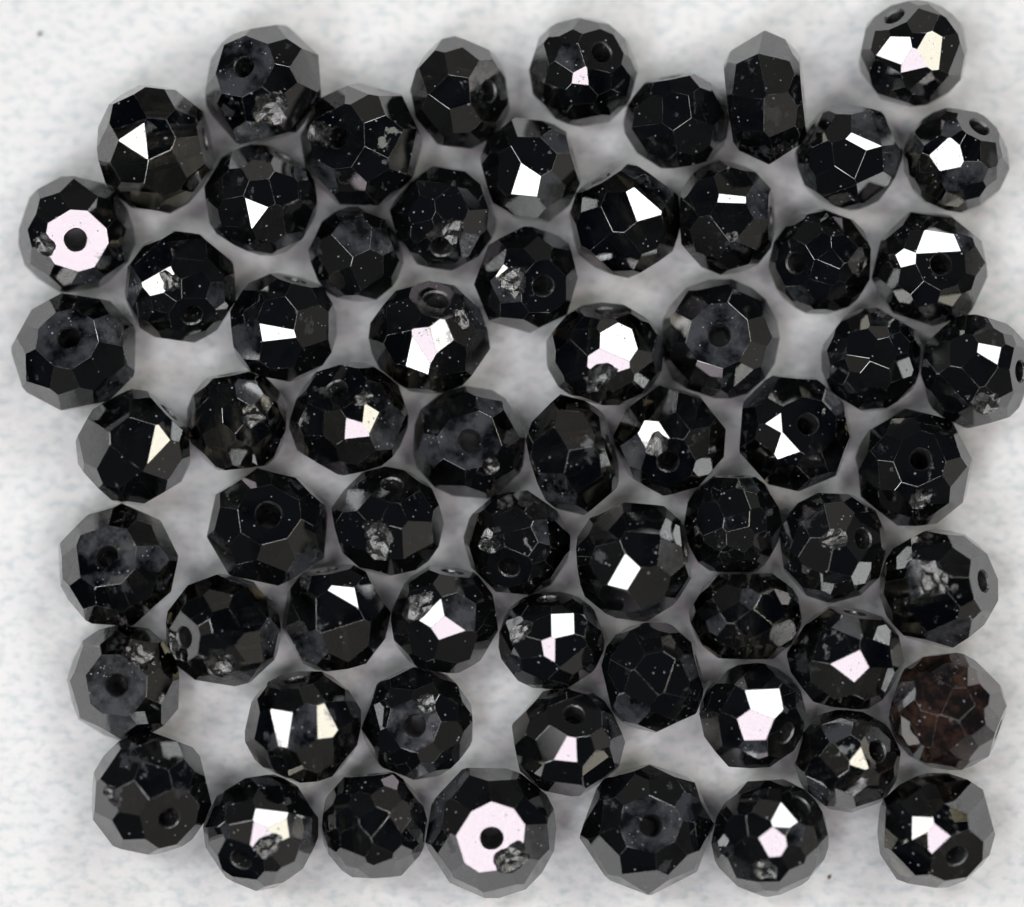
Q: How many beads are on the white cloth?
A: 65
